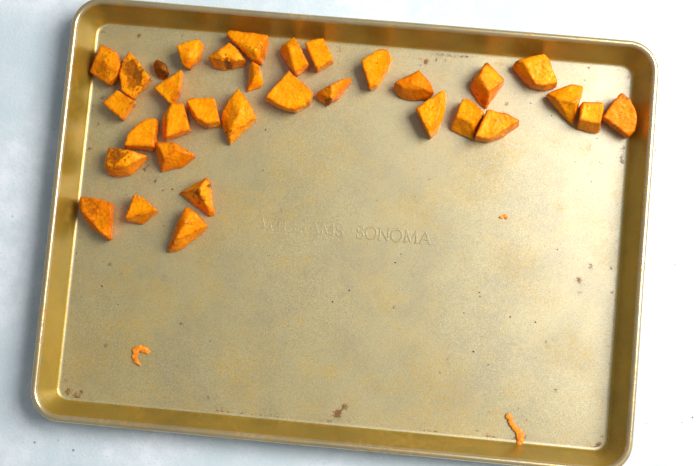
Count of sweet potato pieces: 33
